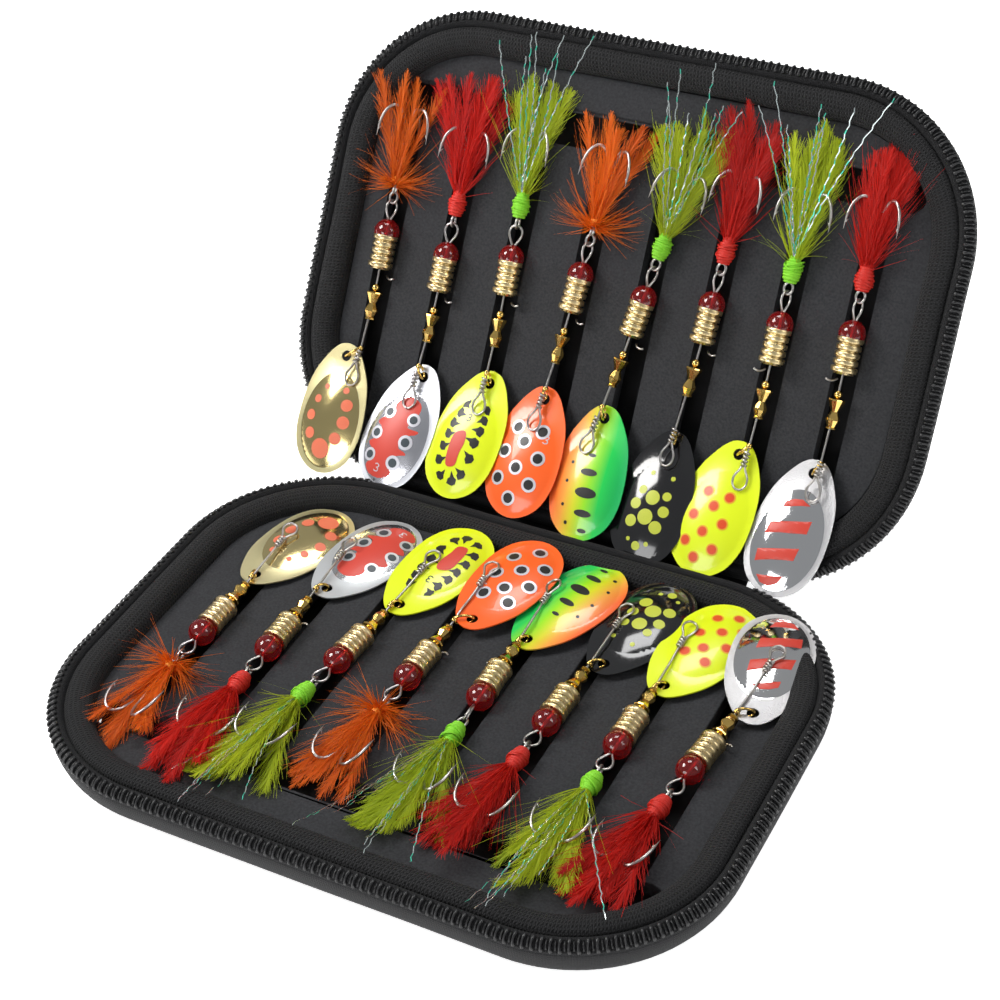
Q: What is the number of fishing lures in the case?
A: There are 16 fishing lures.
